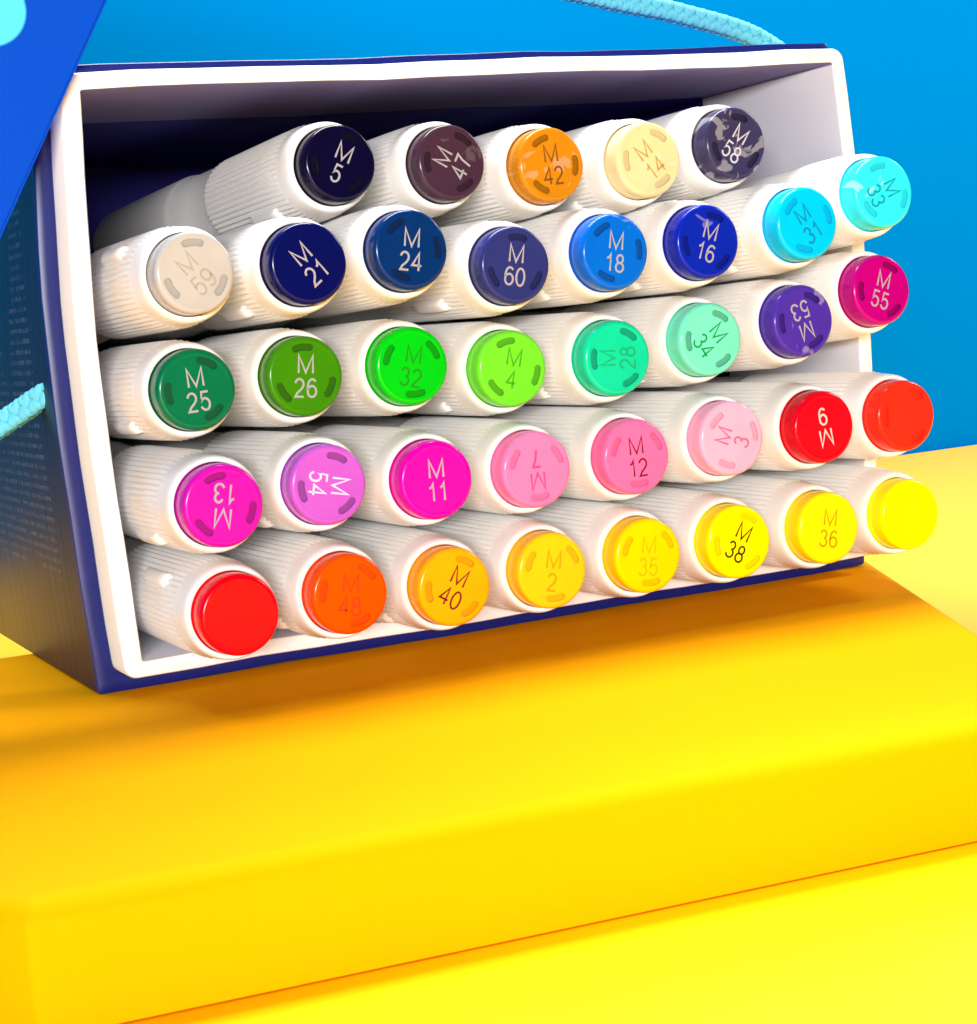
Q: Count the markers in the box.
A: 37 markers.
